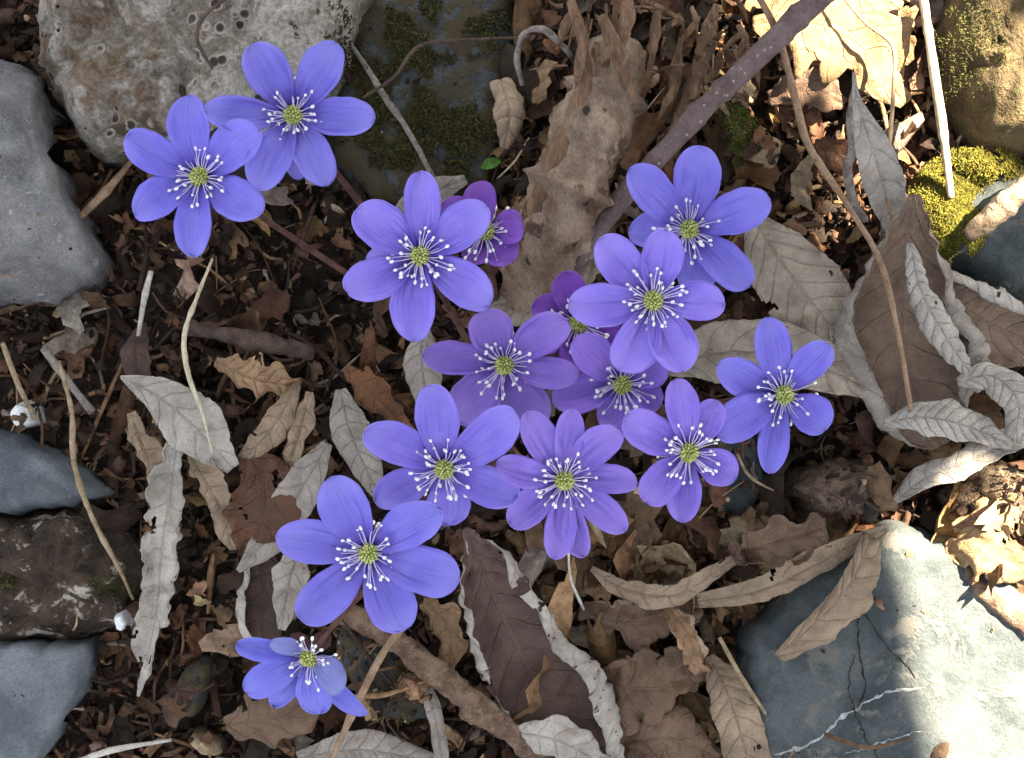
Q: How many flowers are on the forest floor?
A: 15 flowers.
